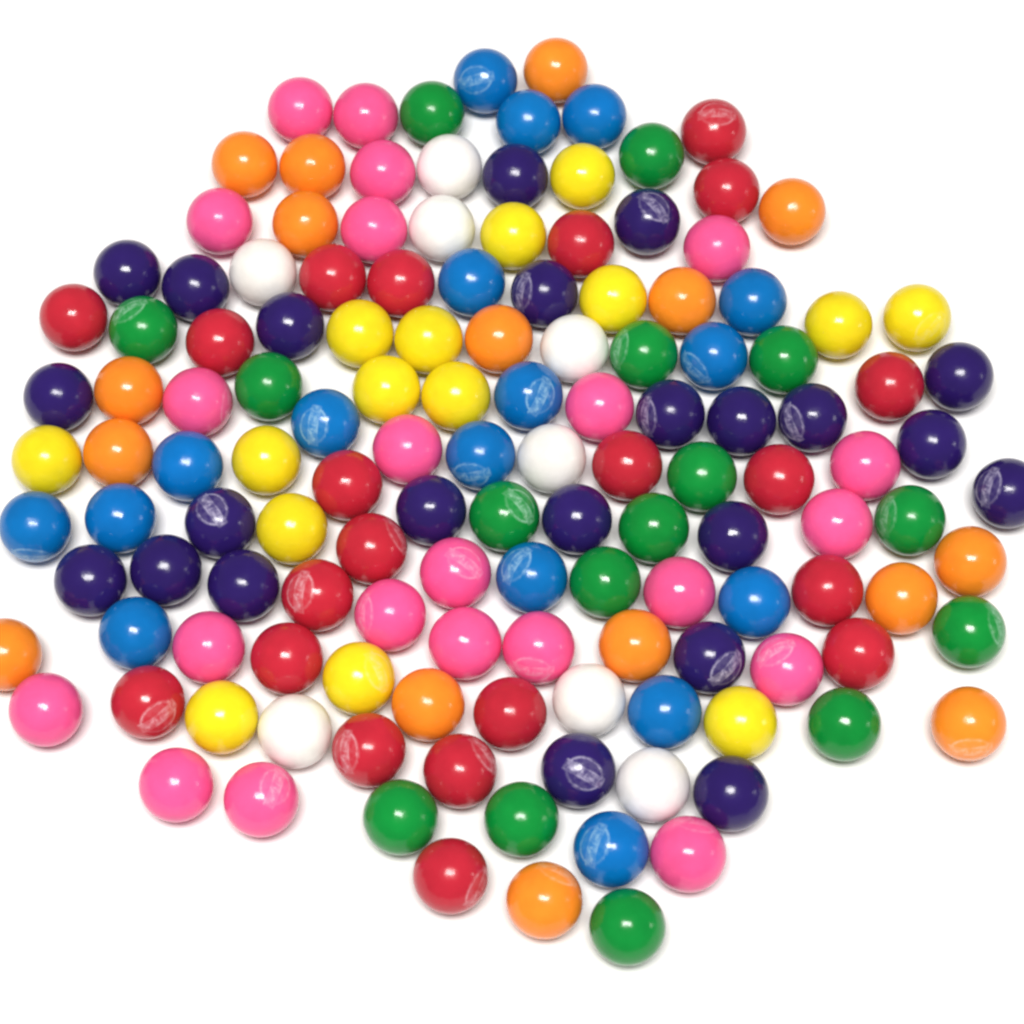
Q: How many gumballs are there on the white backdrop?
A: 138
